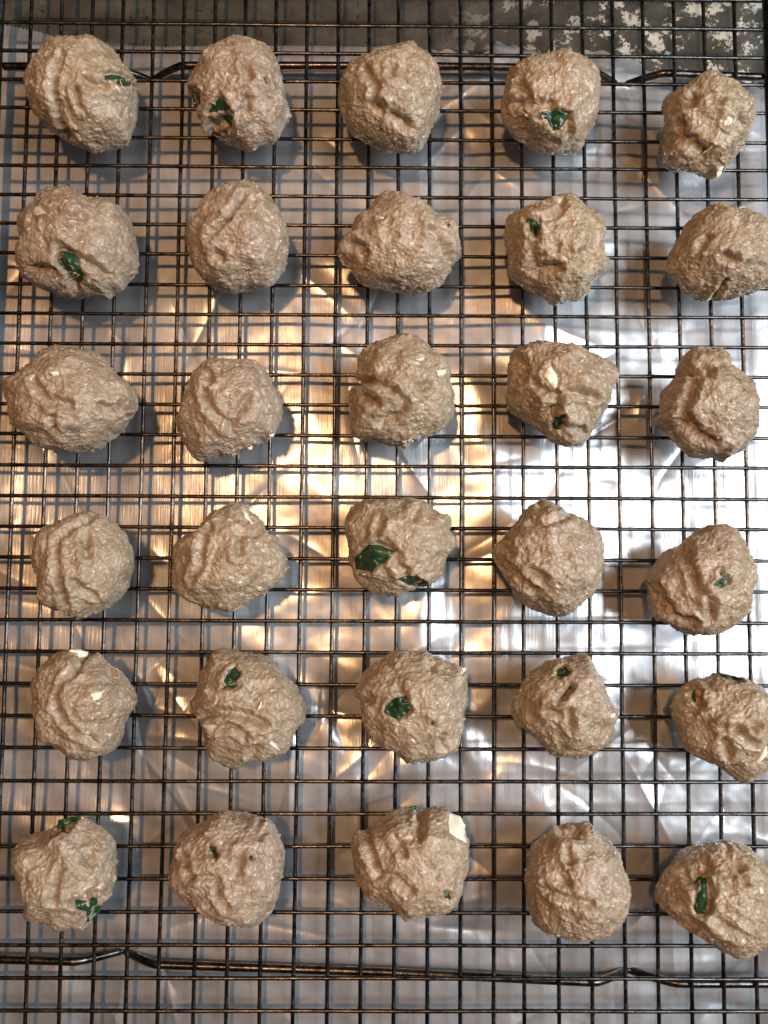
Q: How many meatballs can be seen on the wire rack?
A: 30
